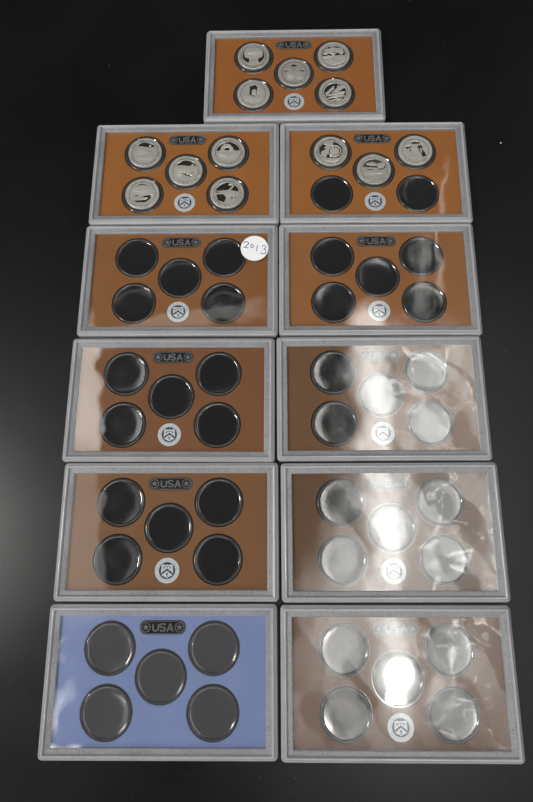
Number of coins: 13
